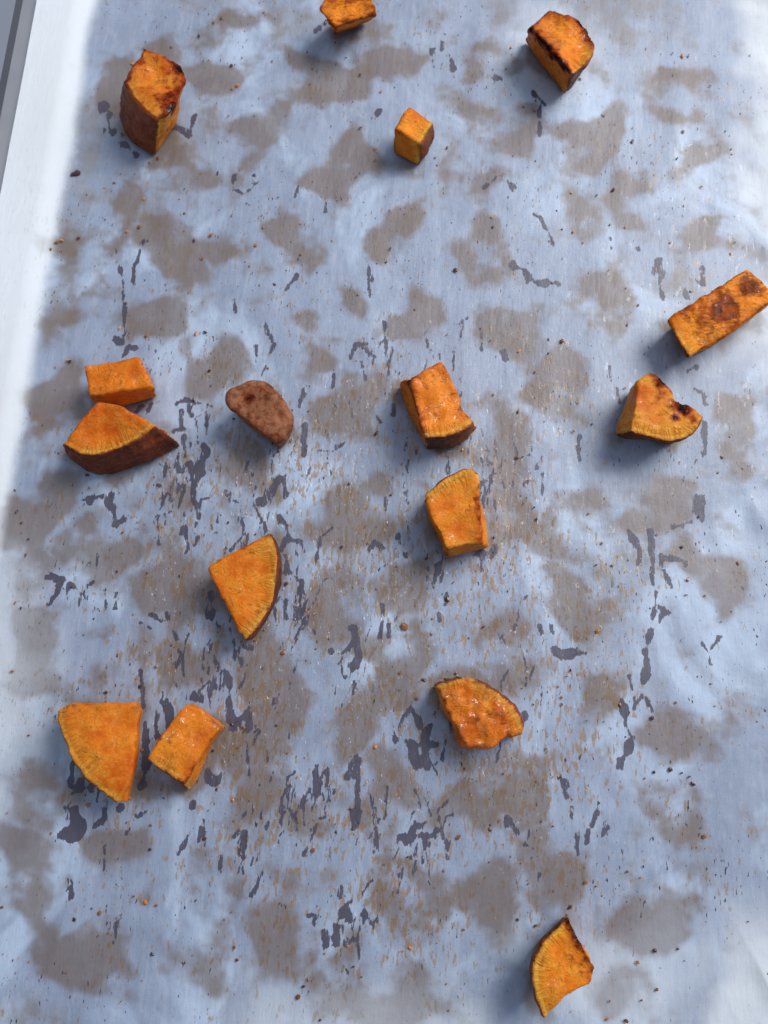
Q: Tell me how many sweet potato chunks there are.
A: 16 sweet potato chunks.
